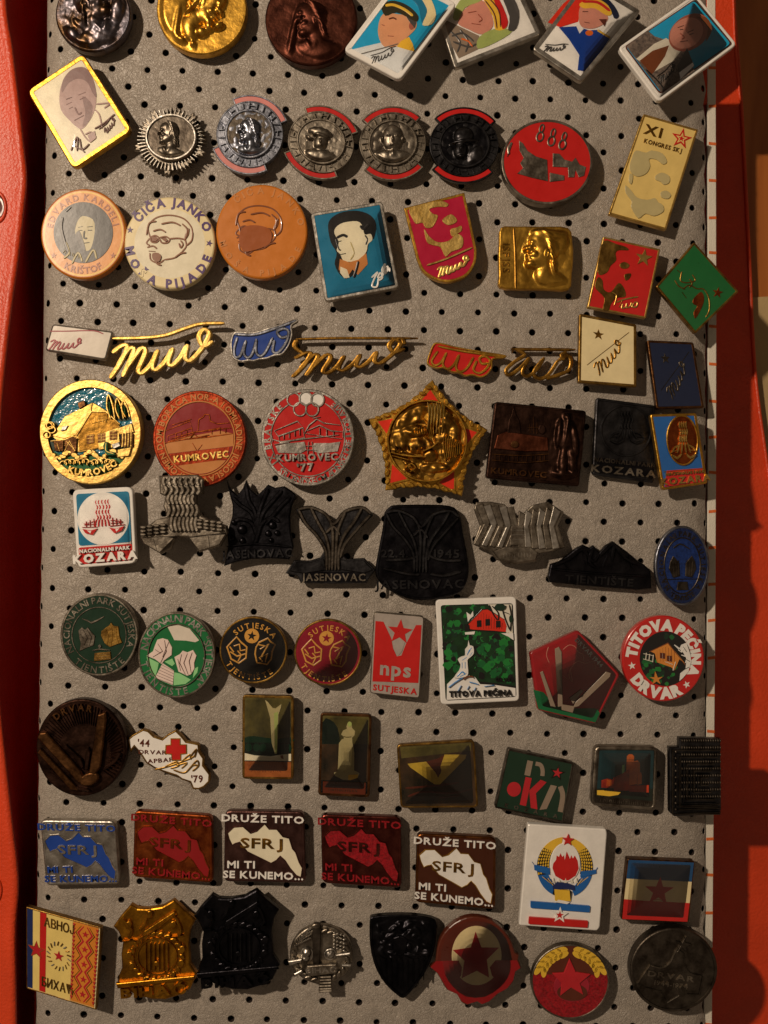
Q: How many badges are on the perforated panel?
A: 77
